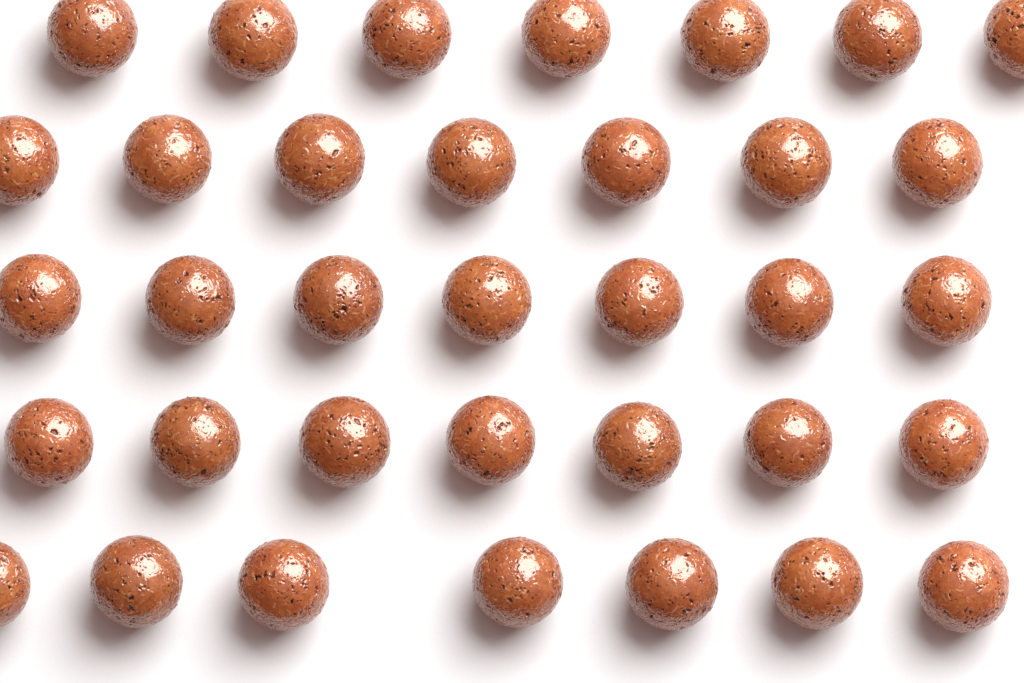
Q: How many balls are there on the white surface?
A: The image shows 35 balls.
